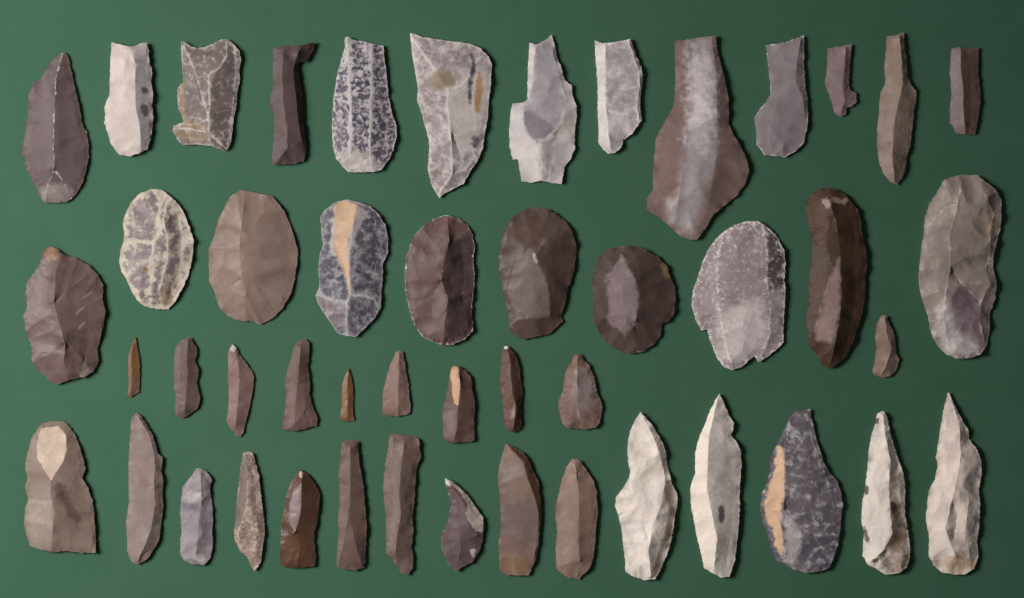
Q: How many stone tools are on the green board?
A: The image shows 48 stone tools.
